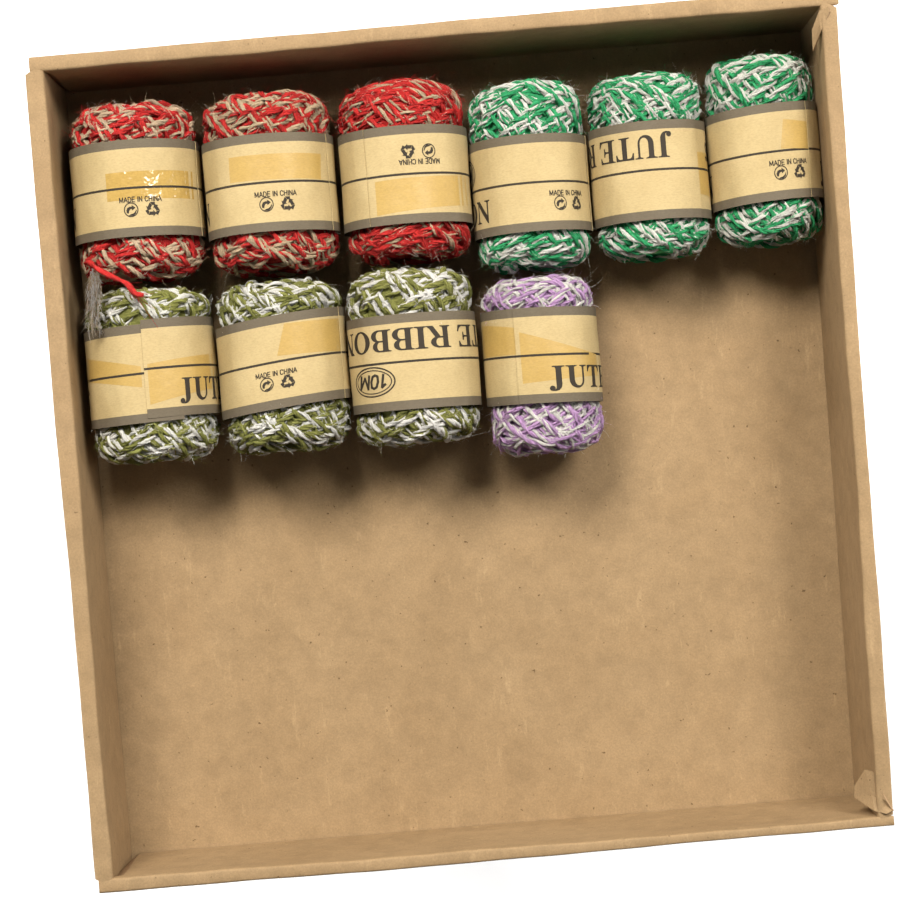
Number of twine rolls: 10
